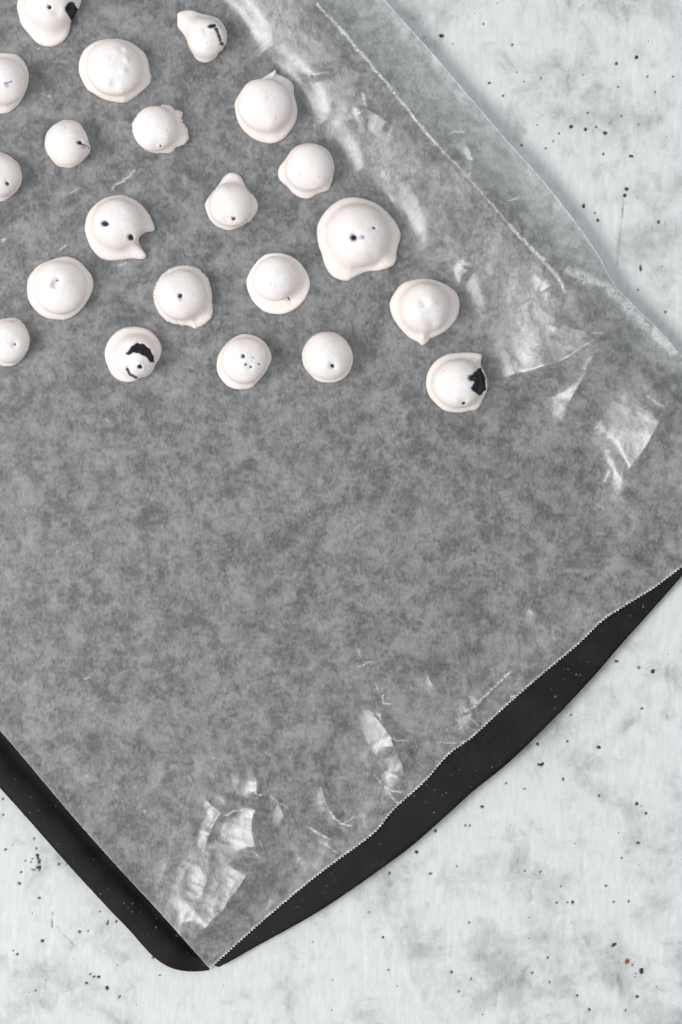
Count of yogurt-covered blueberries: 21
